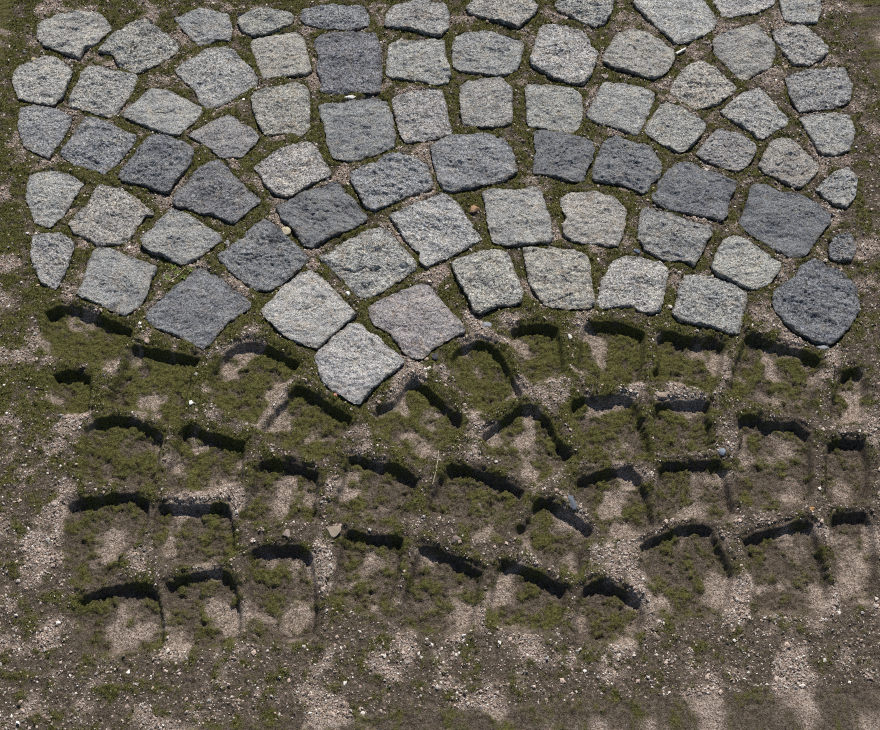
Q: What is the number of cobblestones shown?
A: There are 72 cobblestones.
